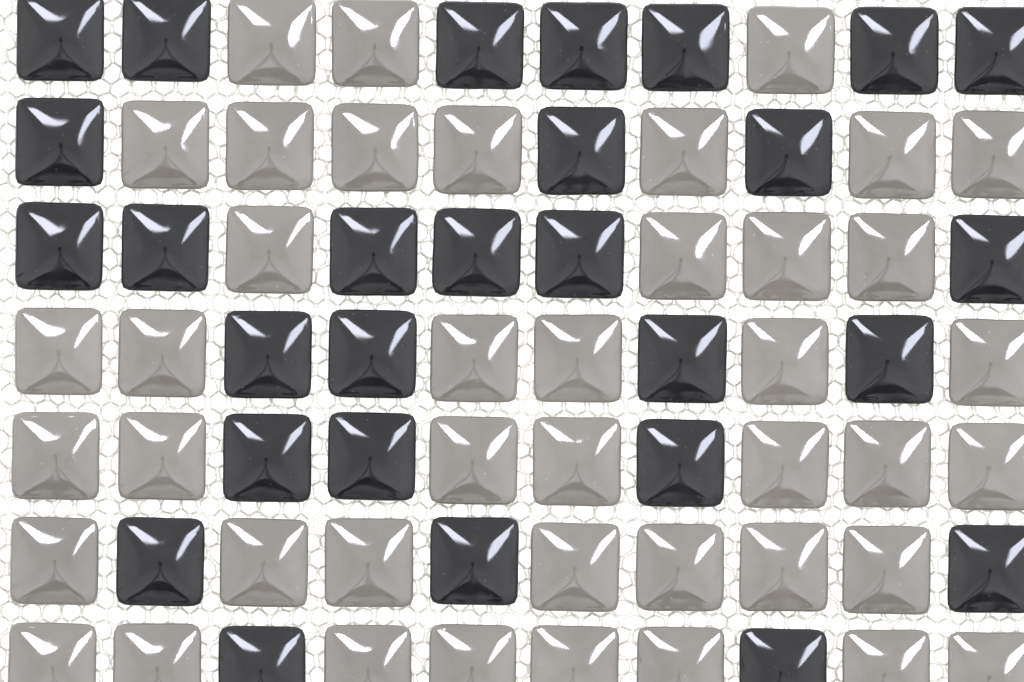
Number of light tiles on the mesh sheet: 42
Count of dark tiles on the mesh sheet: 28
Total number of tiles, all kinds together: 70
